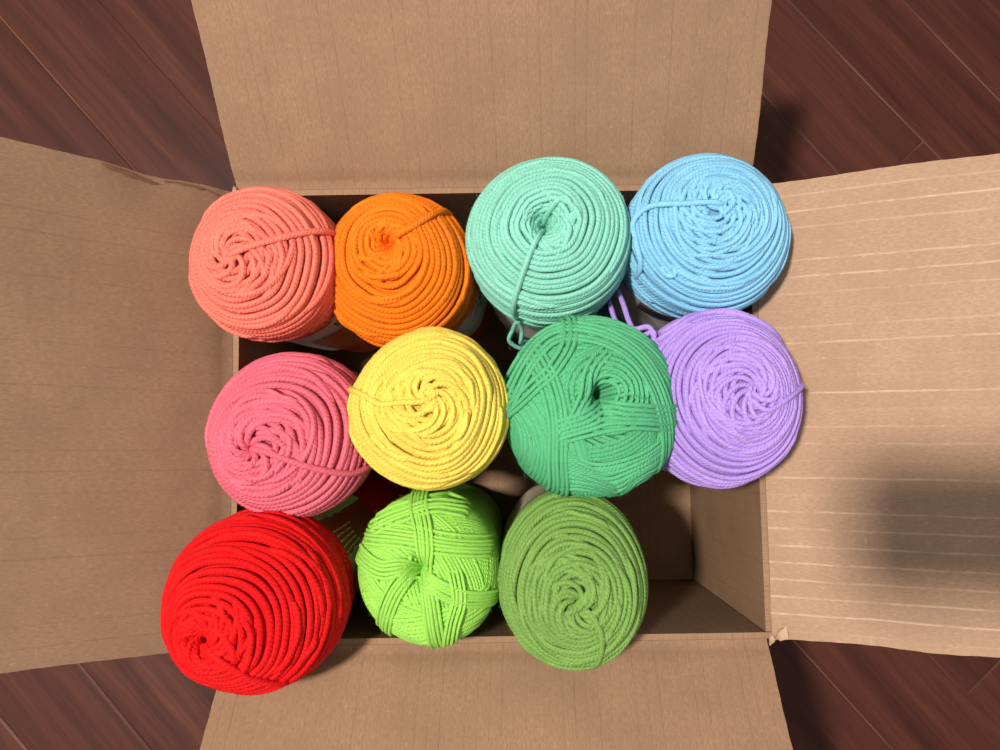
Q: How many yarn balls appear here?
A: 11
